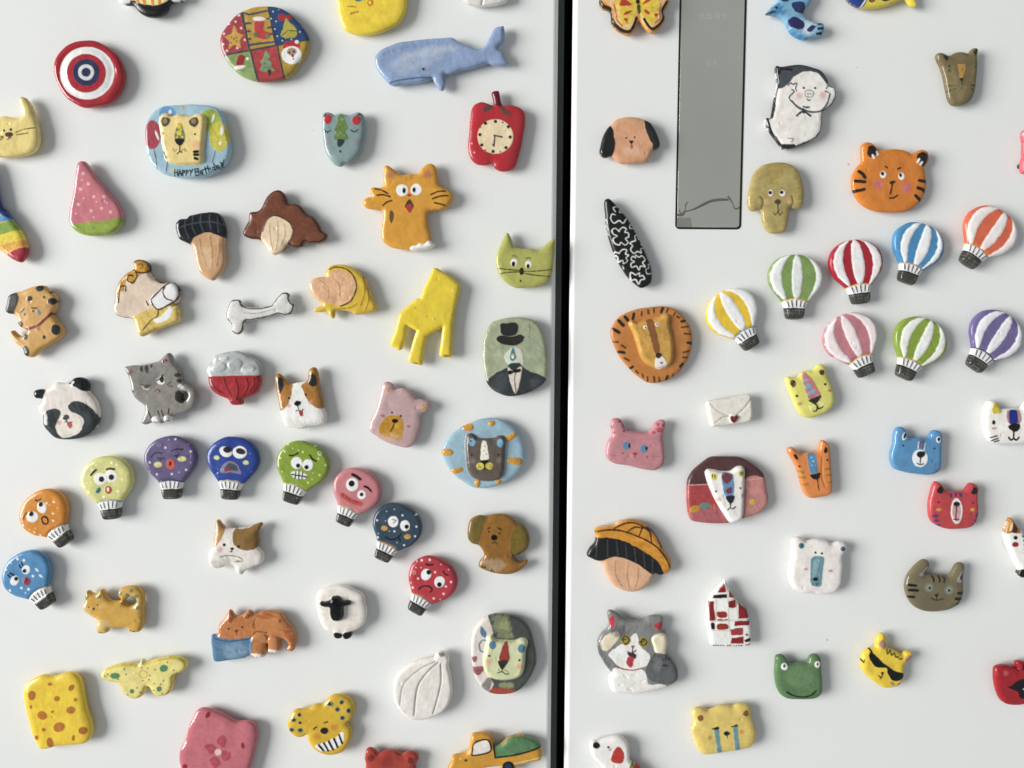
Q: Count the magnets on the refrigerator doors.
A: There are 88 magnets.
